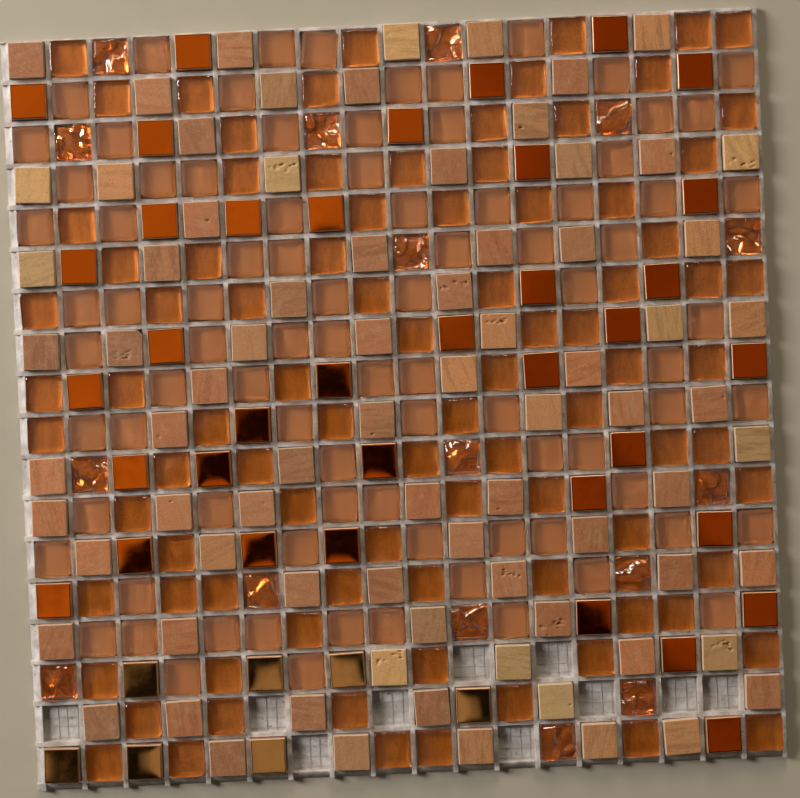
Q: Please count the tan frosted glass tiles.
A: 86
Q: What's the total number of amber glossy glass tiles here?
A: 89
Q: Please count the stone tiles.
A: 79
